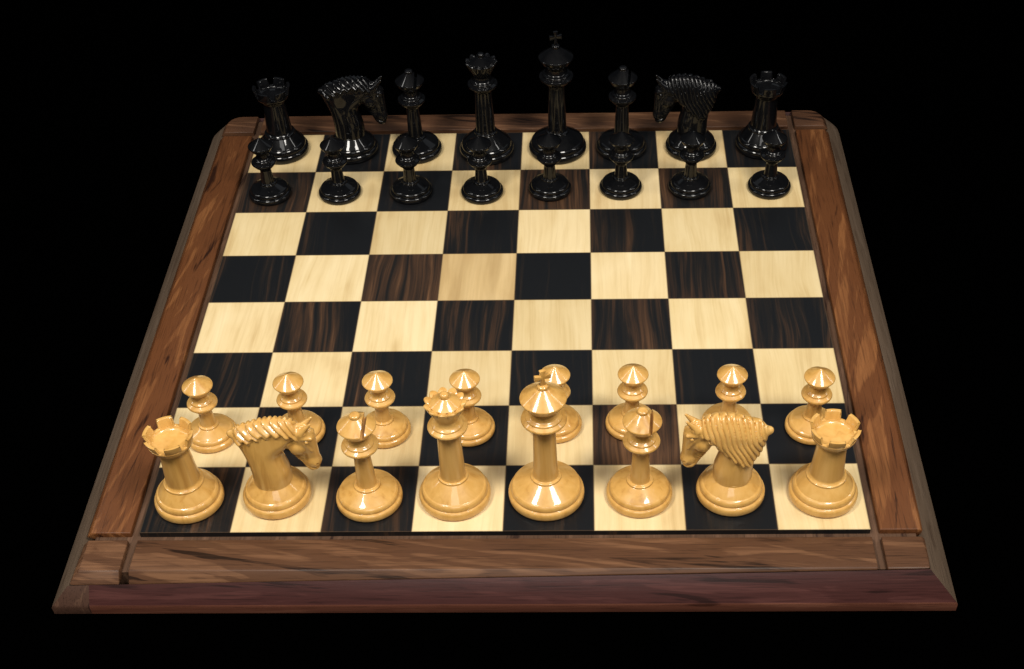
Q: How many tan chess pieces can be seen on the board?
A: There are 16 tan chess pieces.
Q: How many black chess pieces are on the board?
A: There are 16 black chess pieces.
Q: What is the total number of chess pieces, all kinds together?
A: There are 32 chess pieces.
